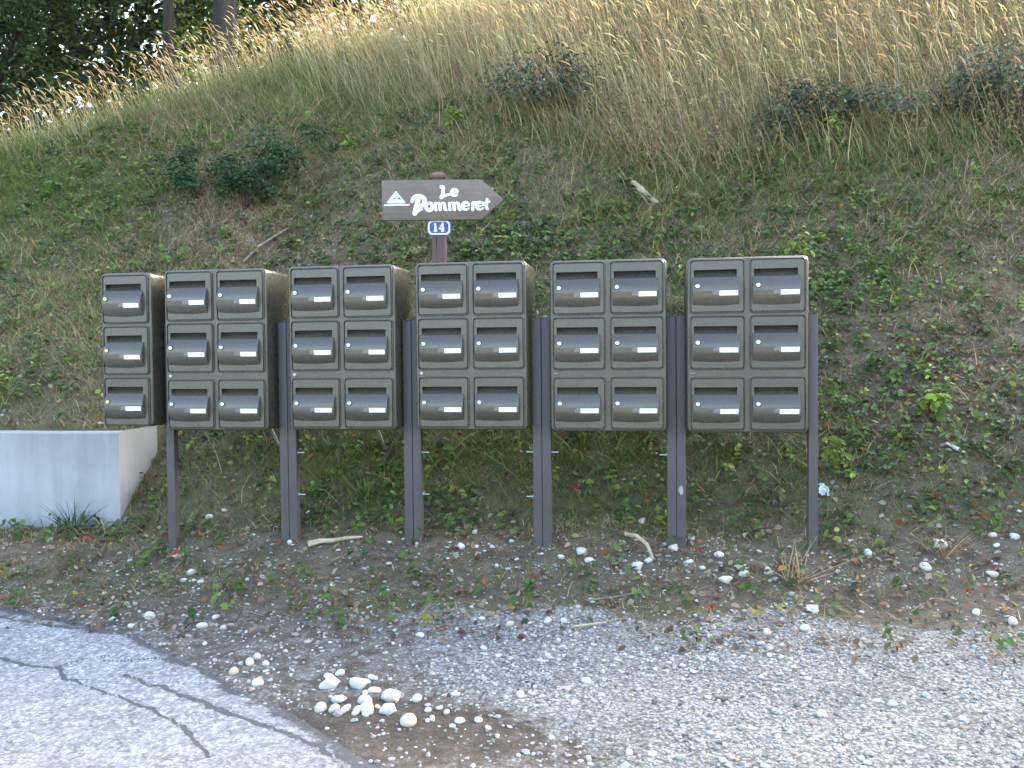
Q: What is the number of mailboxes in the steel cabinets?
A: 33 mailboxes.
